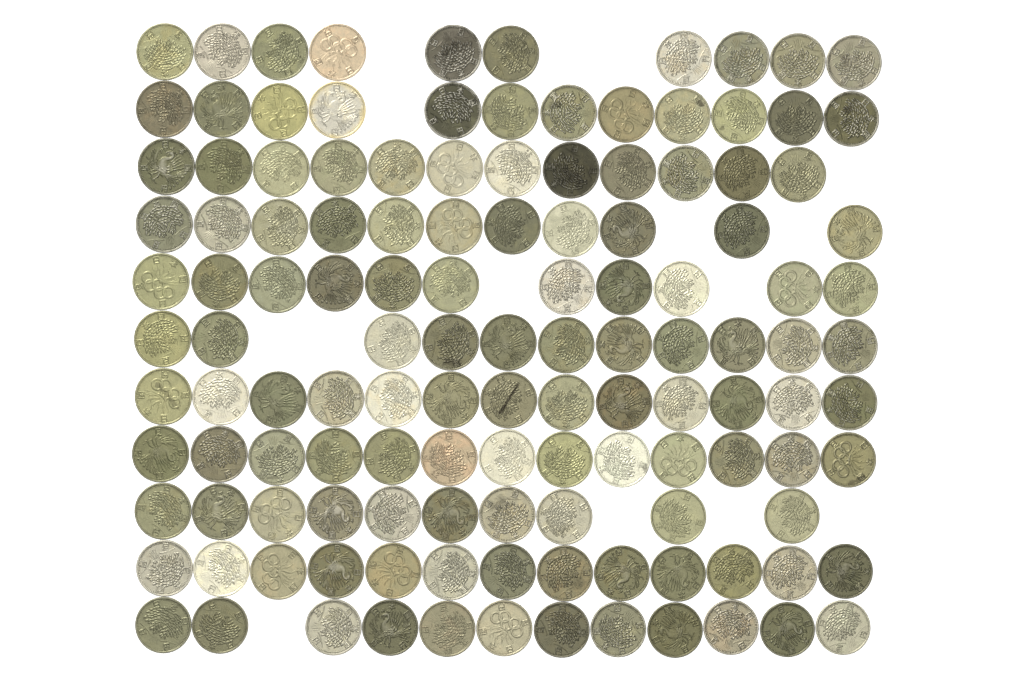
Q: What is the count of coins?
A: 128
